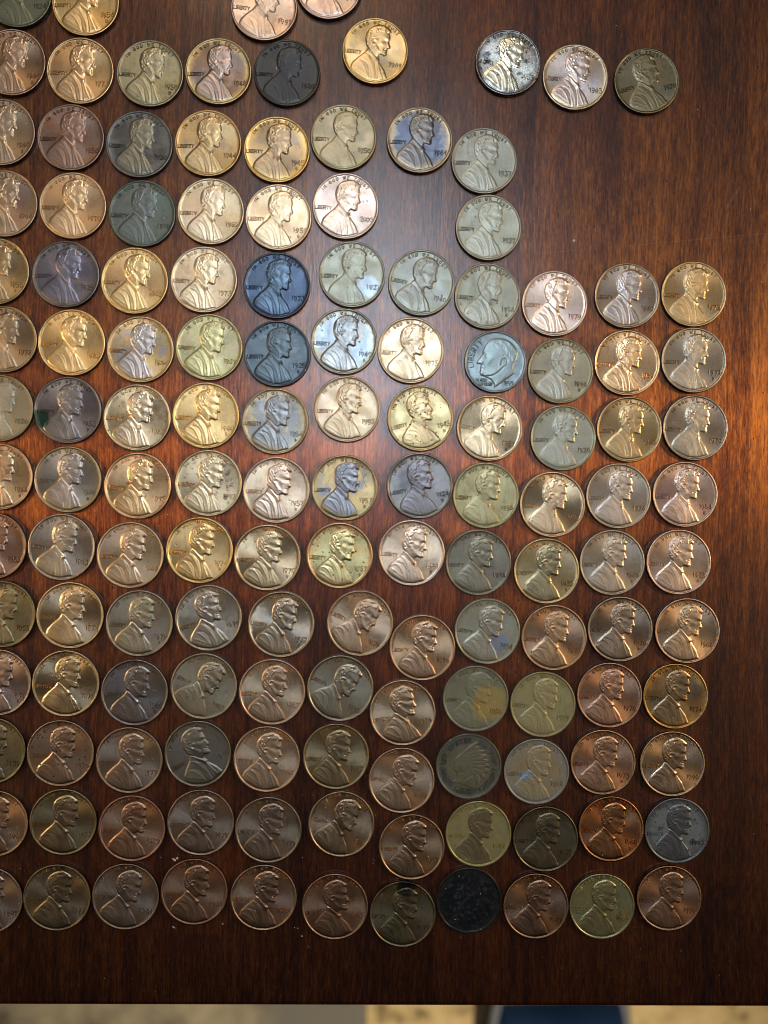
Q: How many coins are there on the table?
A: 138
